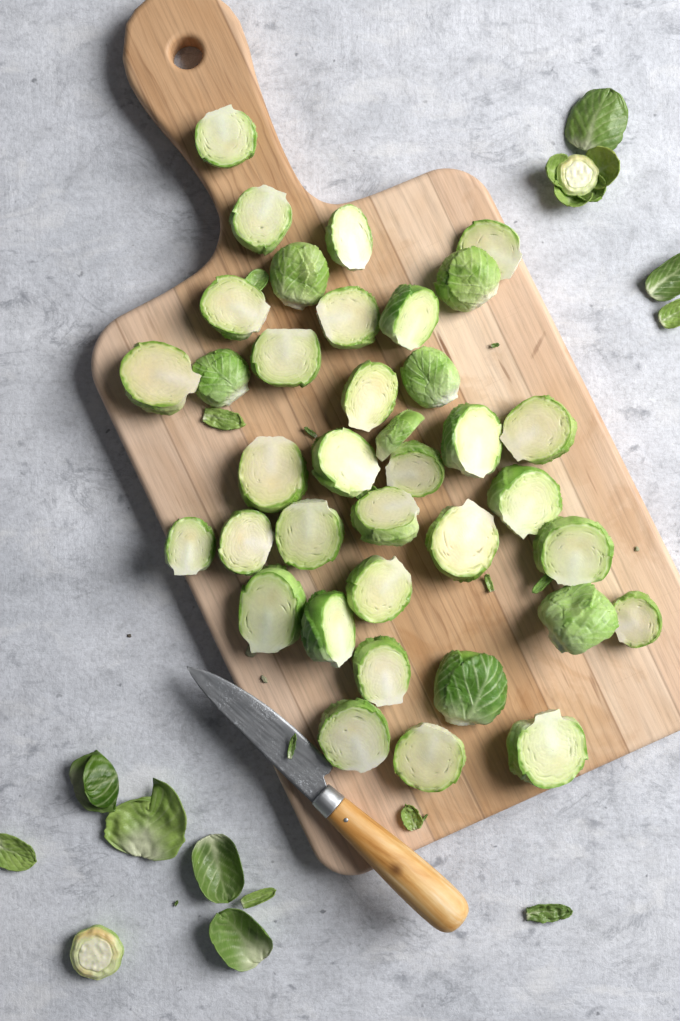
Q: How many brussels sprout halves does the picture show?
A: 37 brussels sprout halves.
